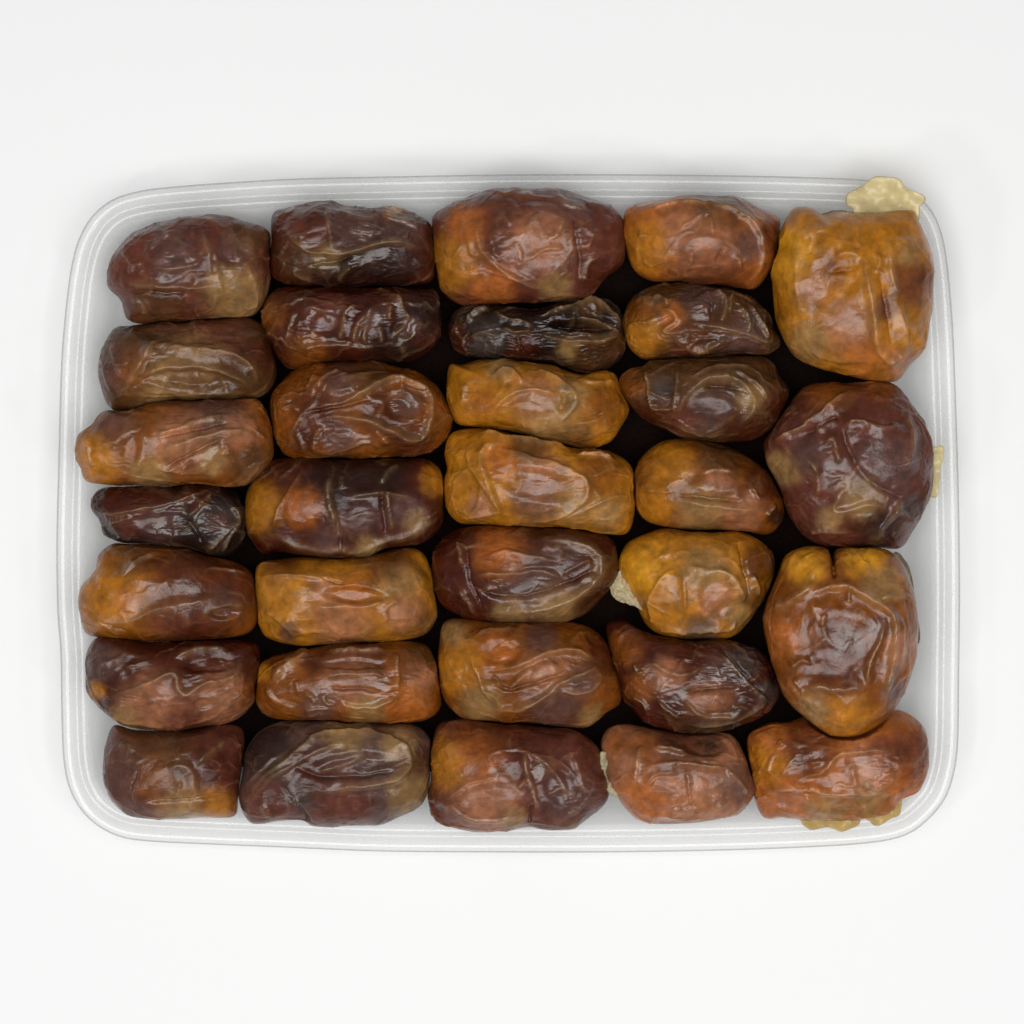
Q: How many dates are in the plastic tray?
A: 32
